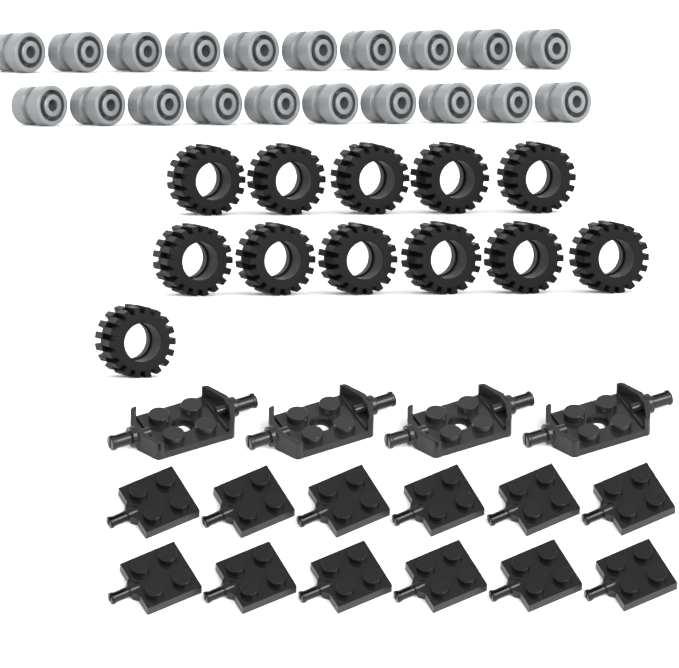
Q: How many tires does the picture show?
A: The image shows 12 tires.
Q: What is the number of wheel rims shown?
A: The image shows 20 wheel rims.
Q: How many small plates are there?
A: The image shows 12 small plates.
